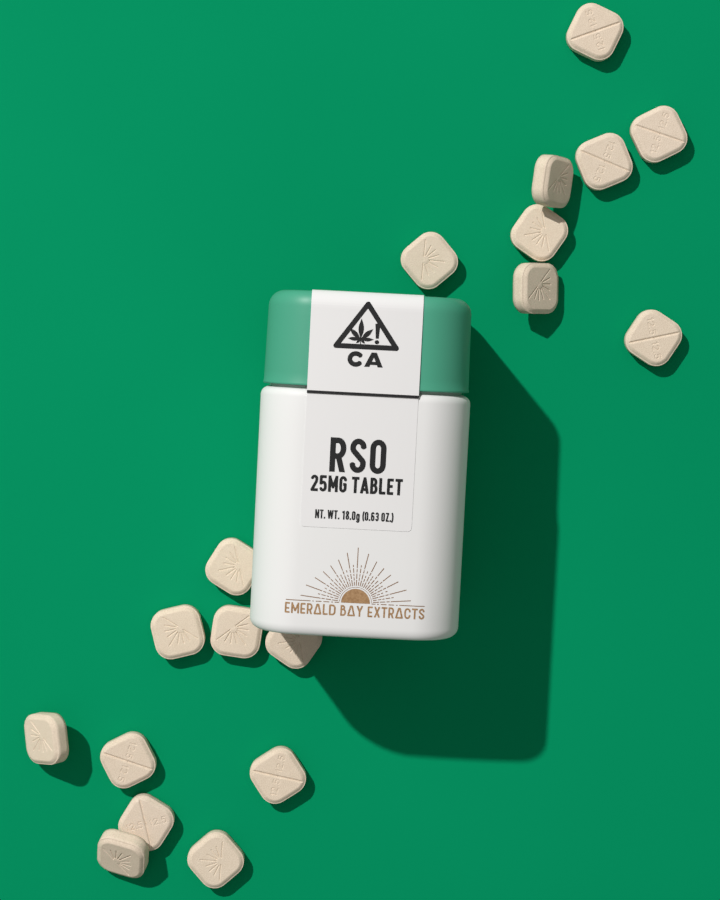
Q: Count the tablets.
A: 18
